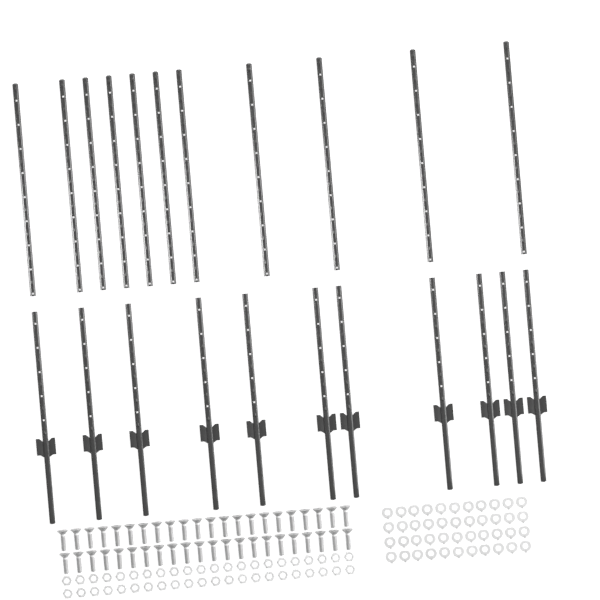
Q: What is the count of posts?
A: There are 22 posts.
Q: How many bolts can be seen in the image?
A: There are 44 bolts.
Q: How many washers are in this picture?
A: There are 44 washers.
